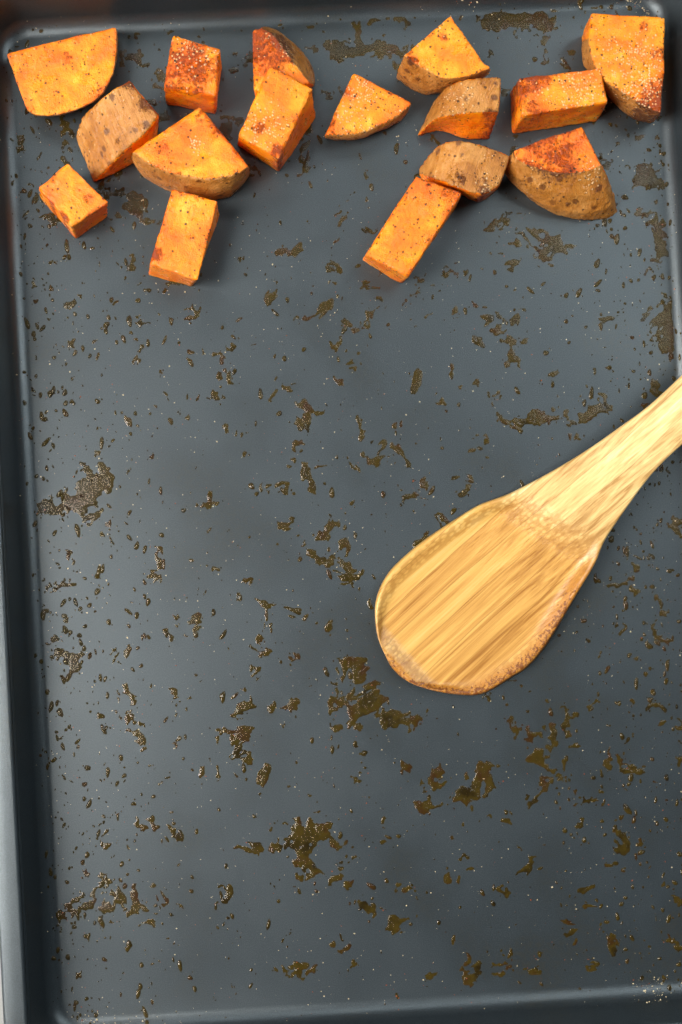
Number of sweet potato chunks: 16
